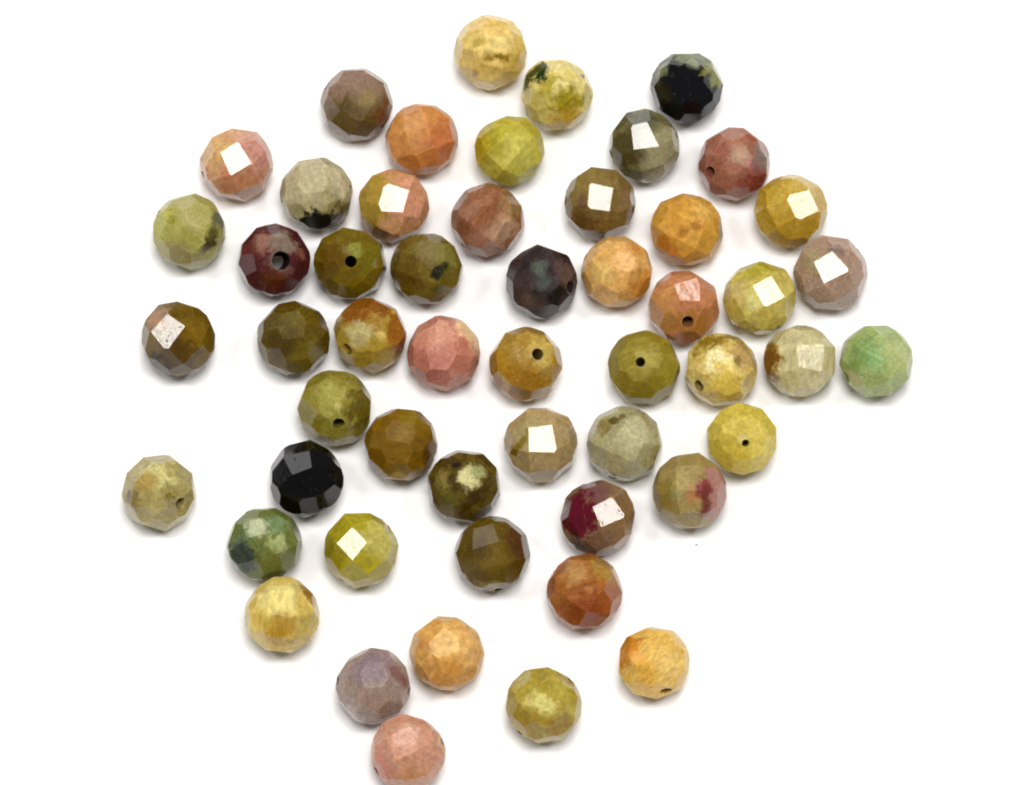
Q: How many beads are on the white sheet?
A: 53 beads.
